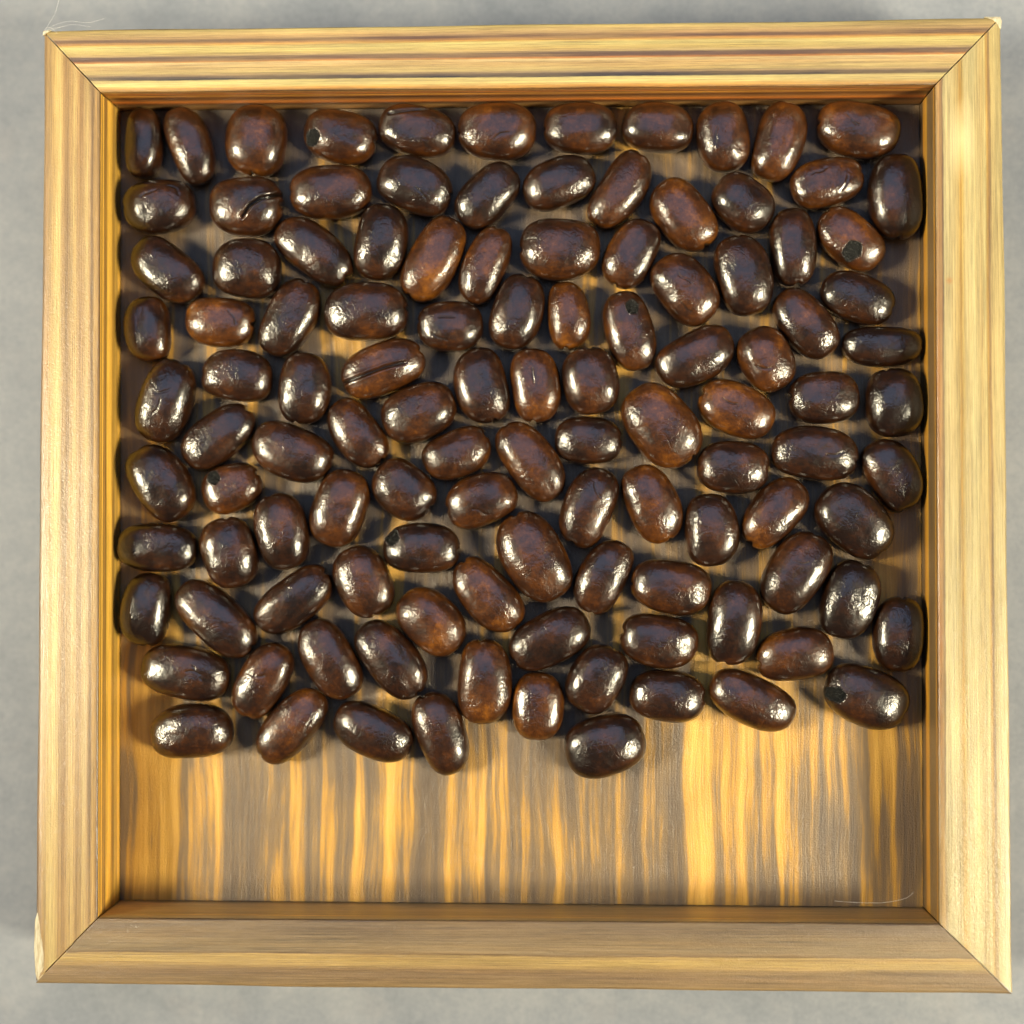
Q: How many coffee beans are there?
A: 113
